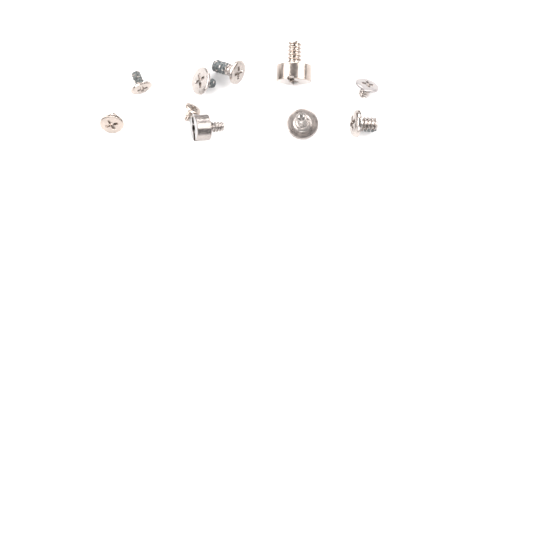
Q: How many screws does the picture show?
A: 10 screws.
